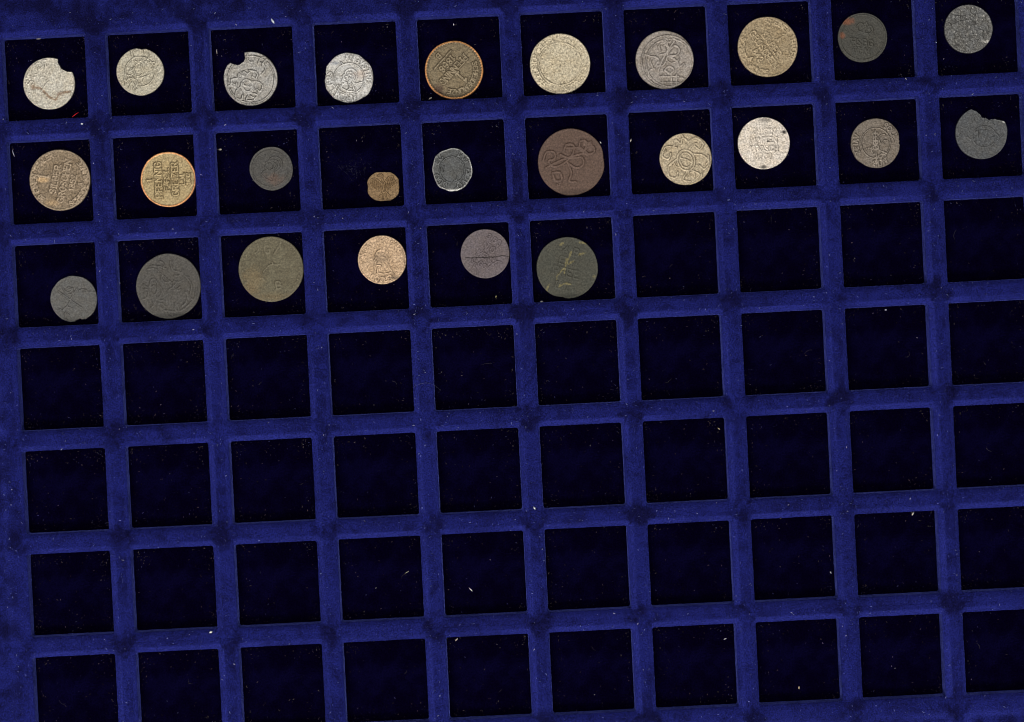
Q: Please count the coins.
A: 26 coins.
